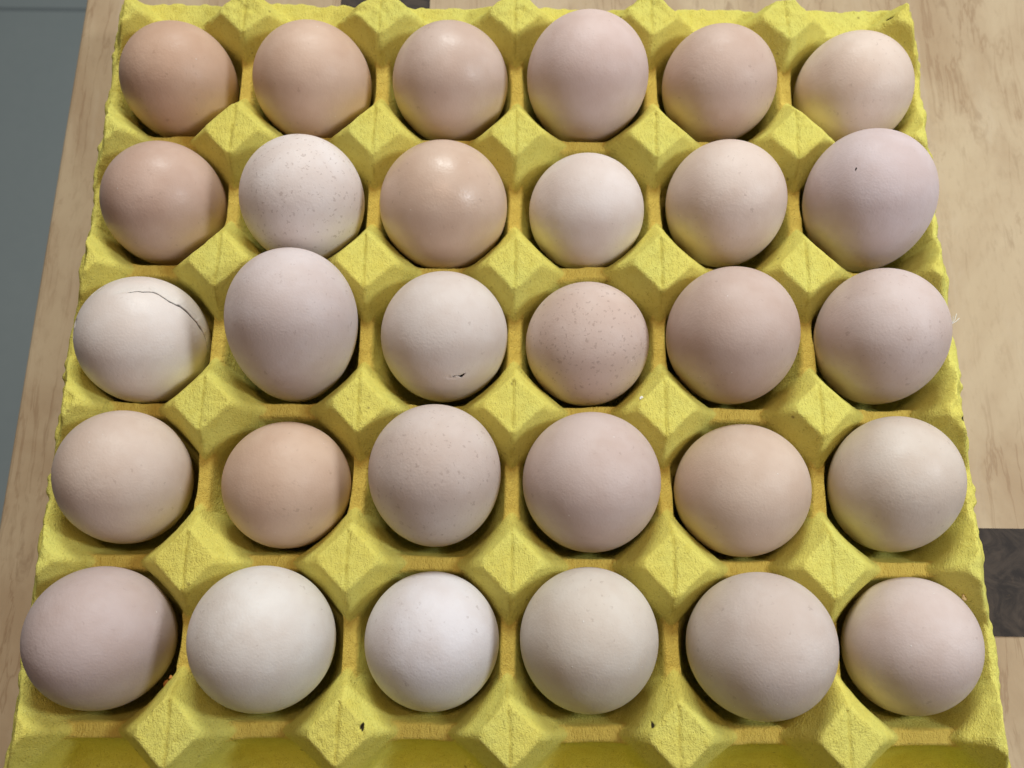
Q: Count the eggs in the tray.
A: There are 30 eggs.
